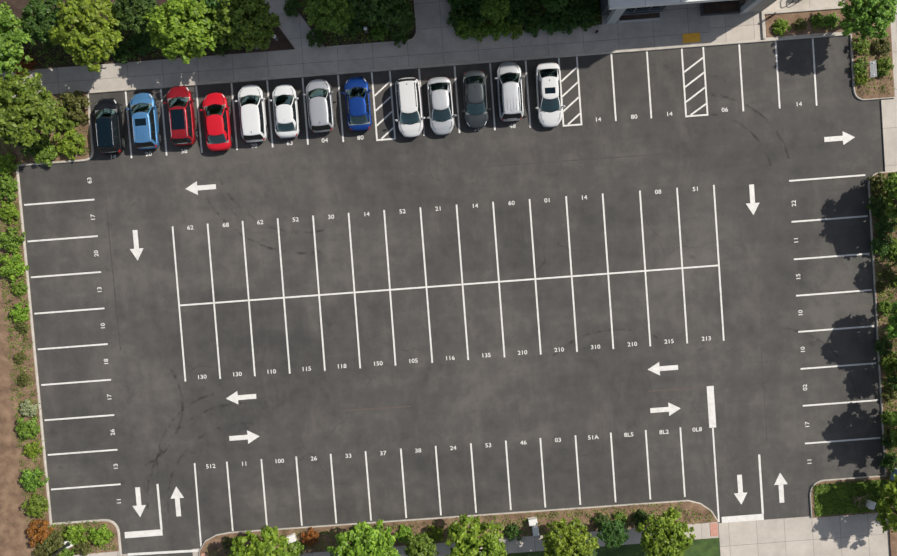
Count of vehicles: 13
